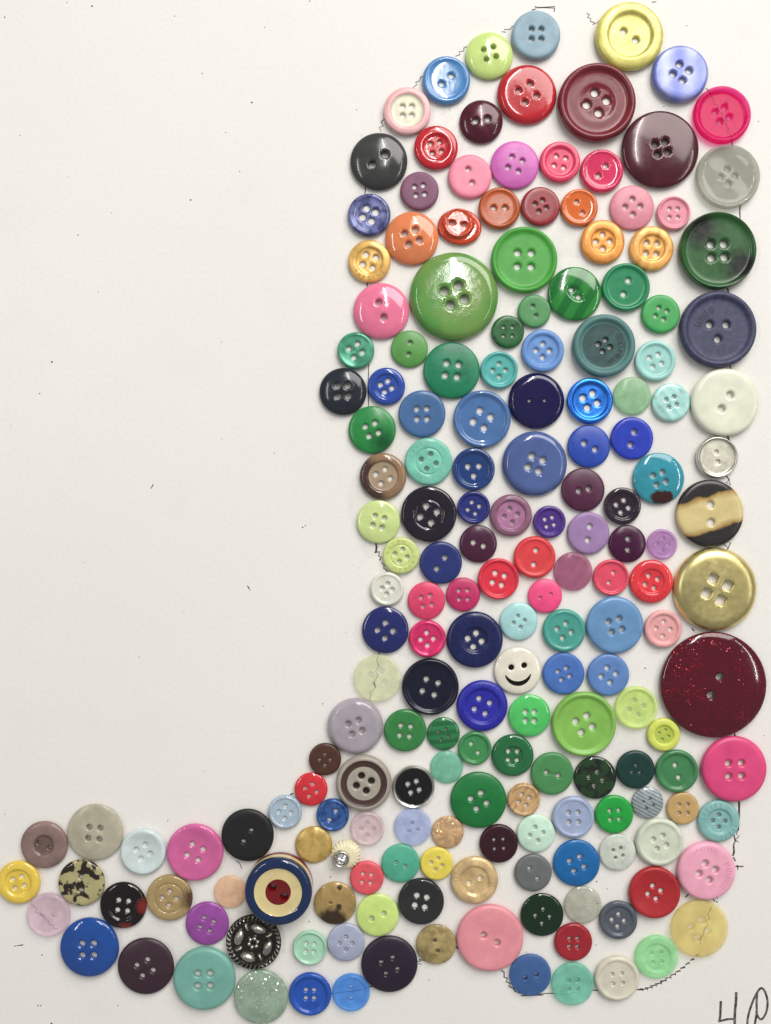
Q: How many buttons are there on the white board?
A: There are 185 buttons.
